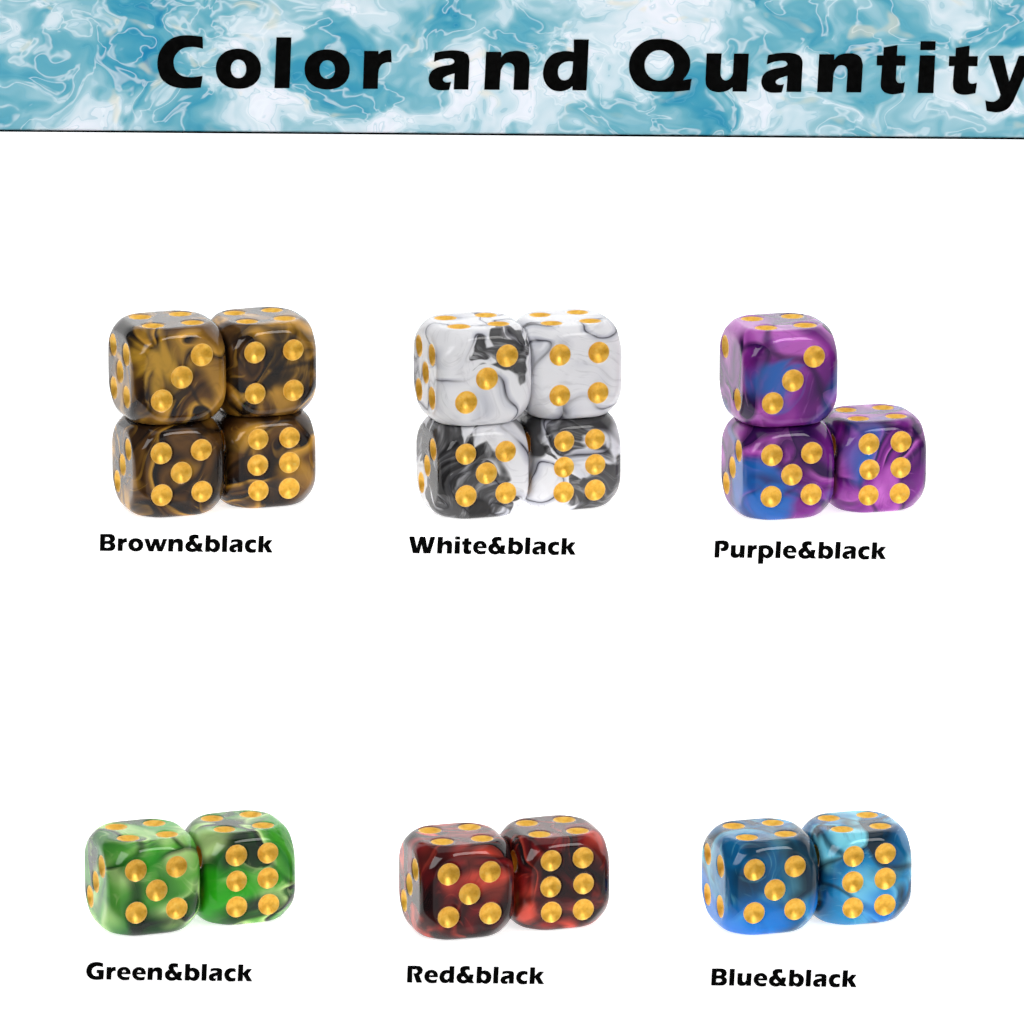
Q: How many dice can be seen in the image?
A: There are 17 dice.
